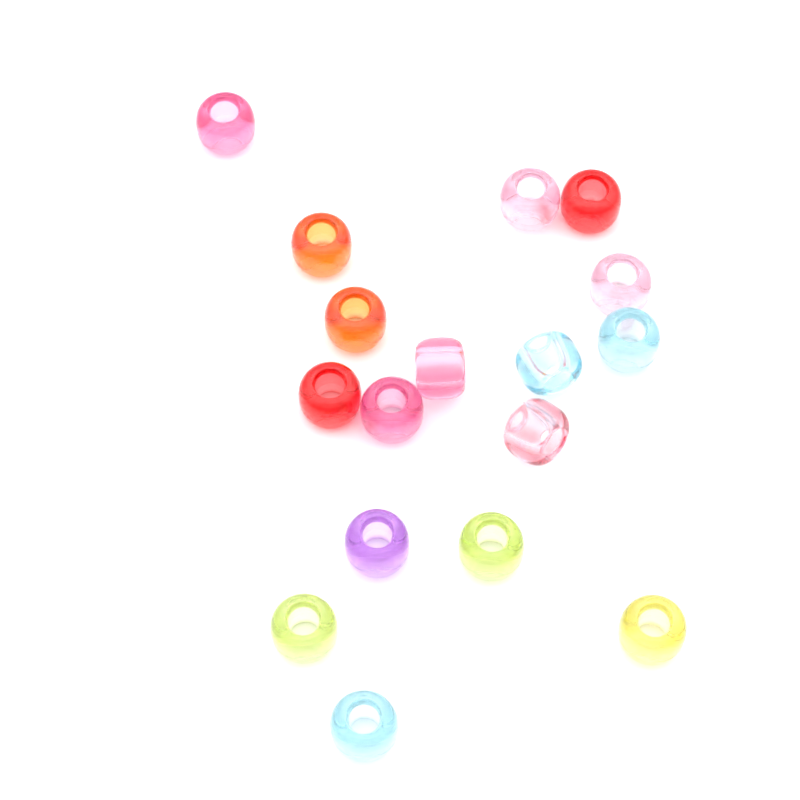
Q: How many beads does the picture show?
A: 17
